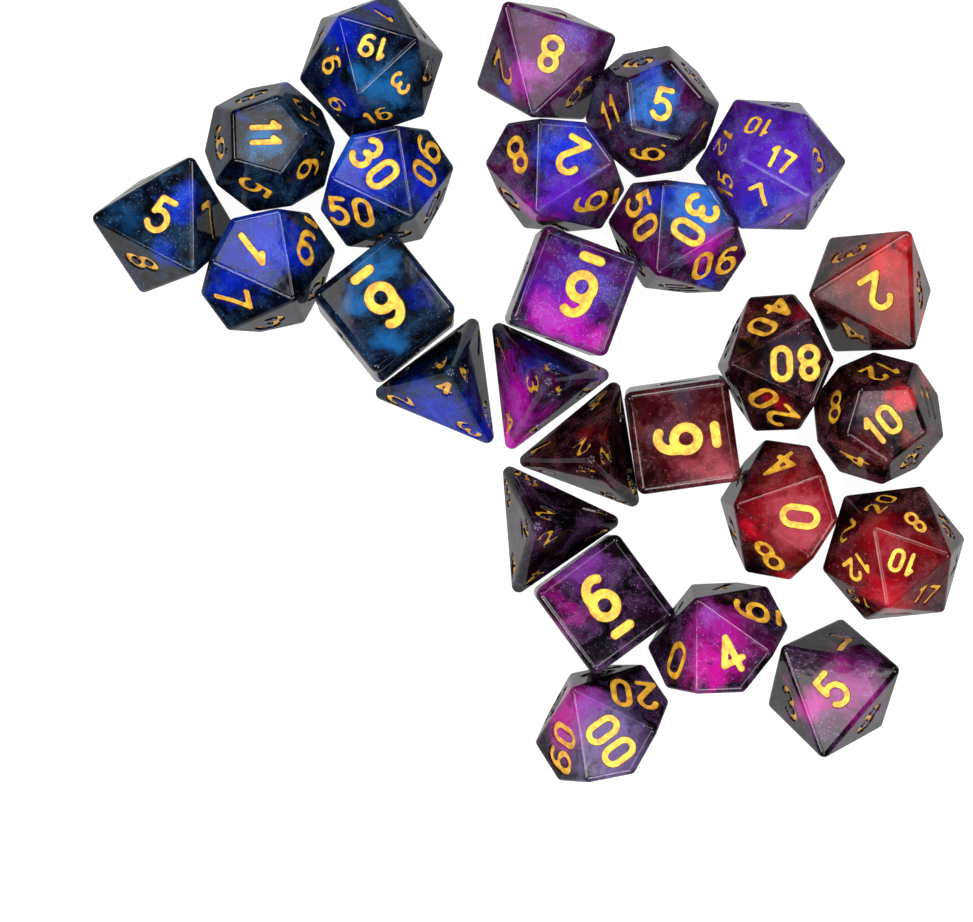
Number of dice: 26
